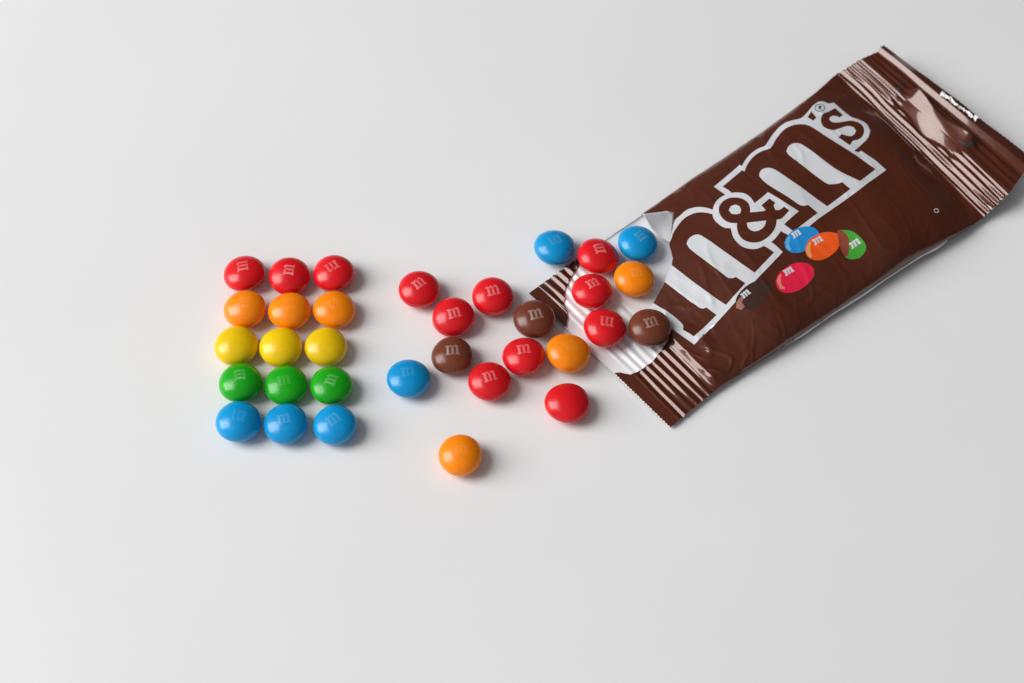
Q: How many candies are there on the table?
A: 33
